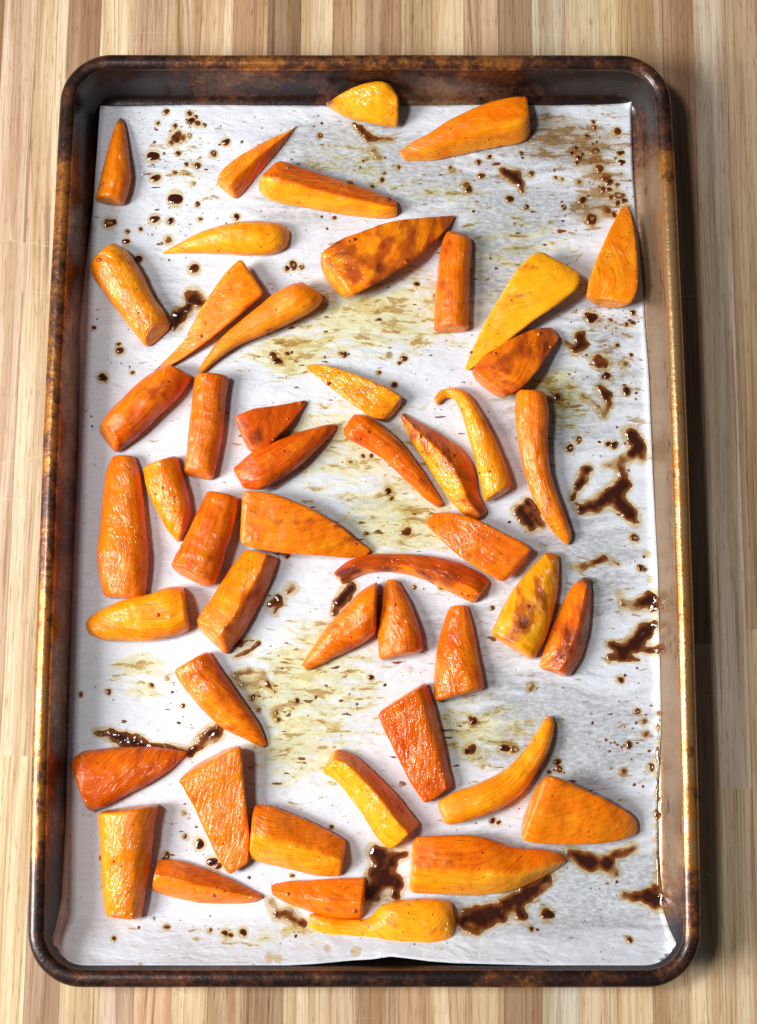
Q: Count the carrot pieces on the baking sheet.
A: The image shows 49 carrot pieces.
